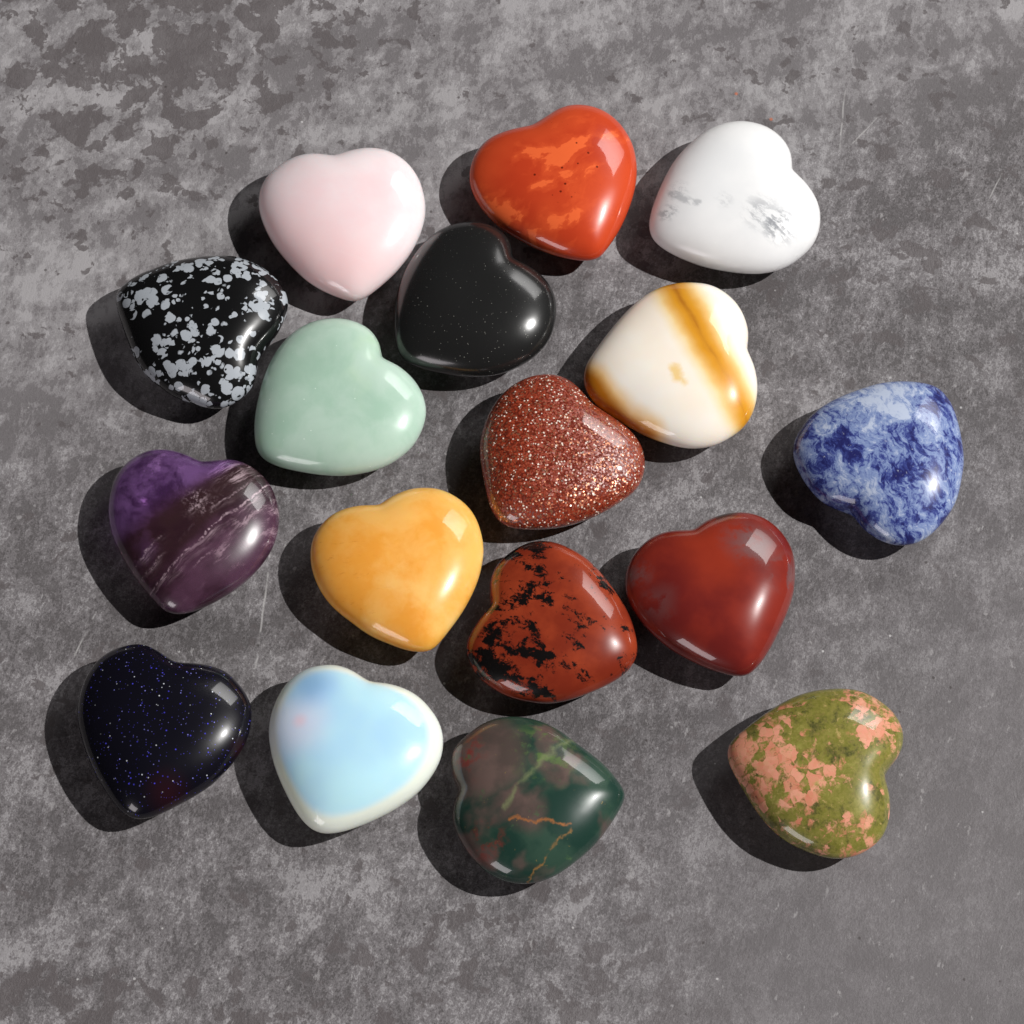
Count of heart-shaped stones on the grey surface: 17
